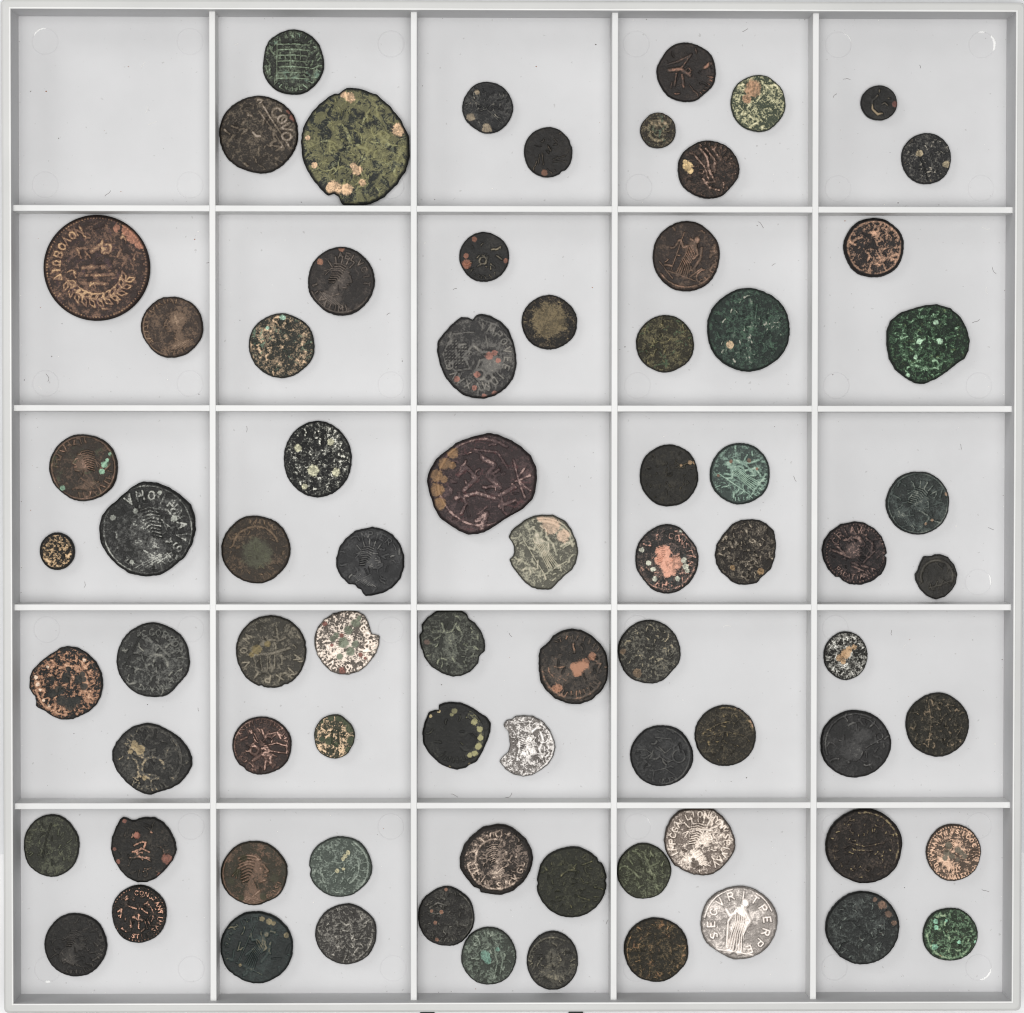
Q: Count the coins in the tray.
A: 76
